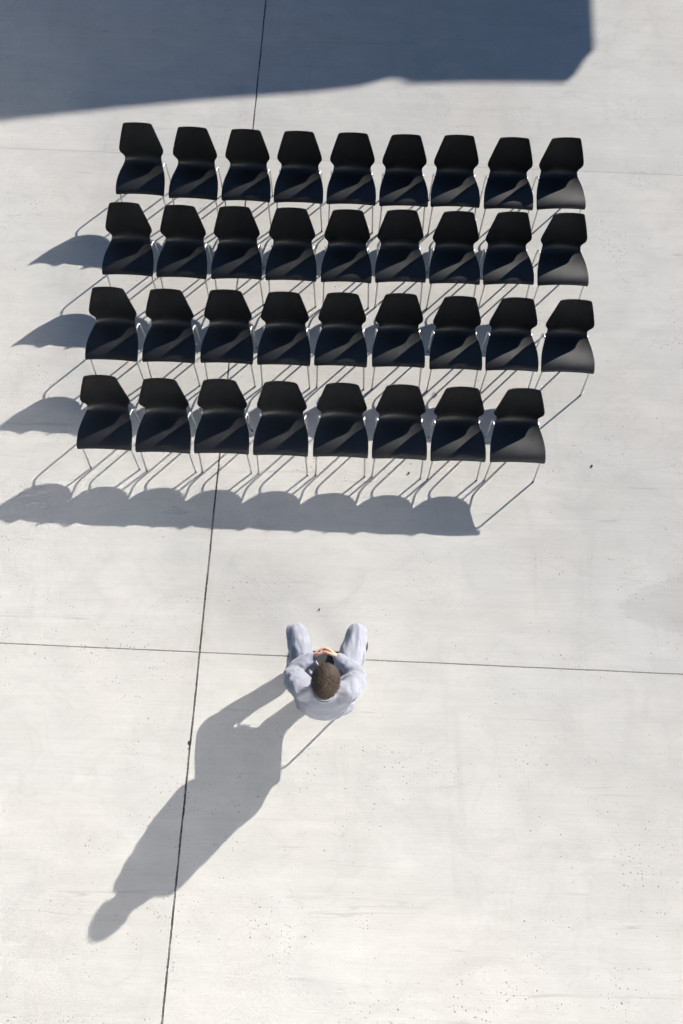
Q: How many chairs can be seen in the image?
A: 35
